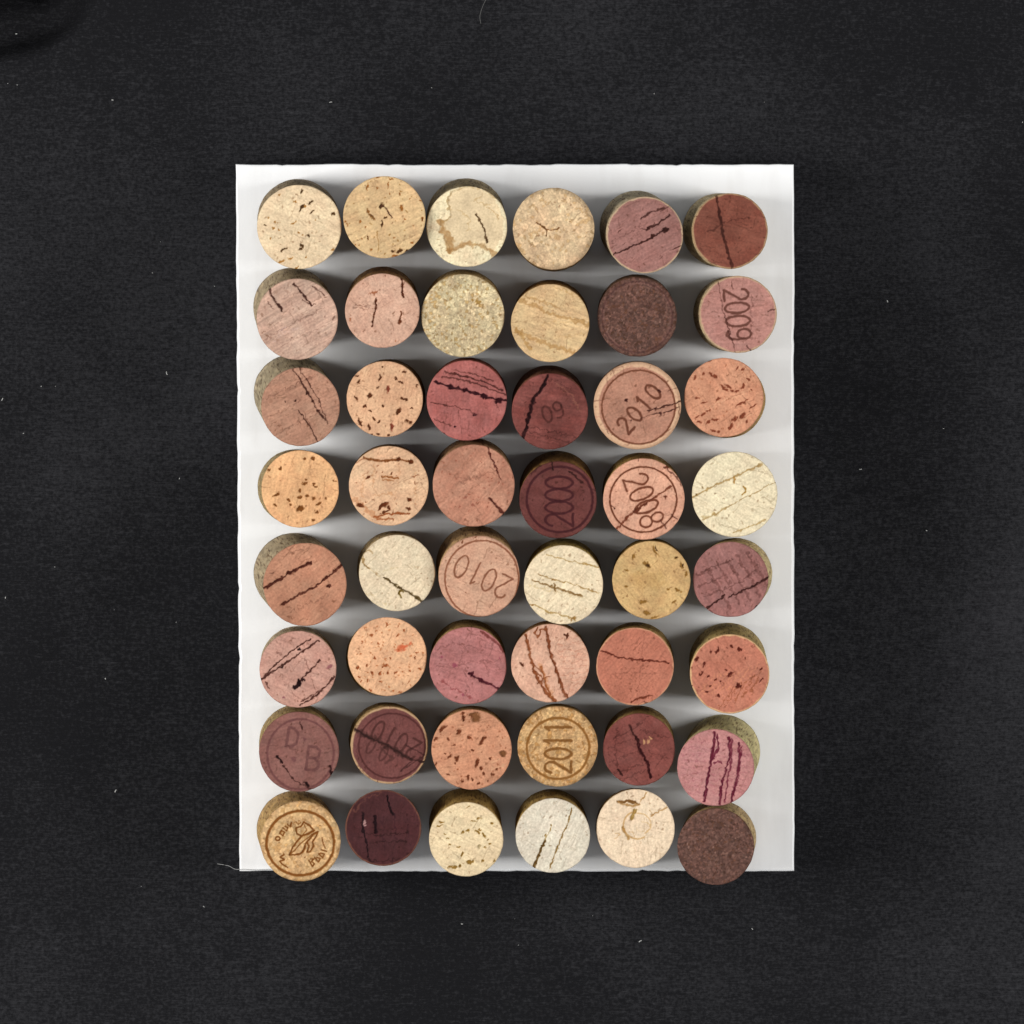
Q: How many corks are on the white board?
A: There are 48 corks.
